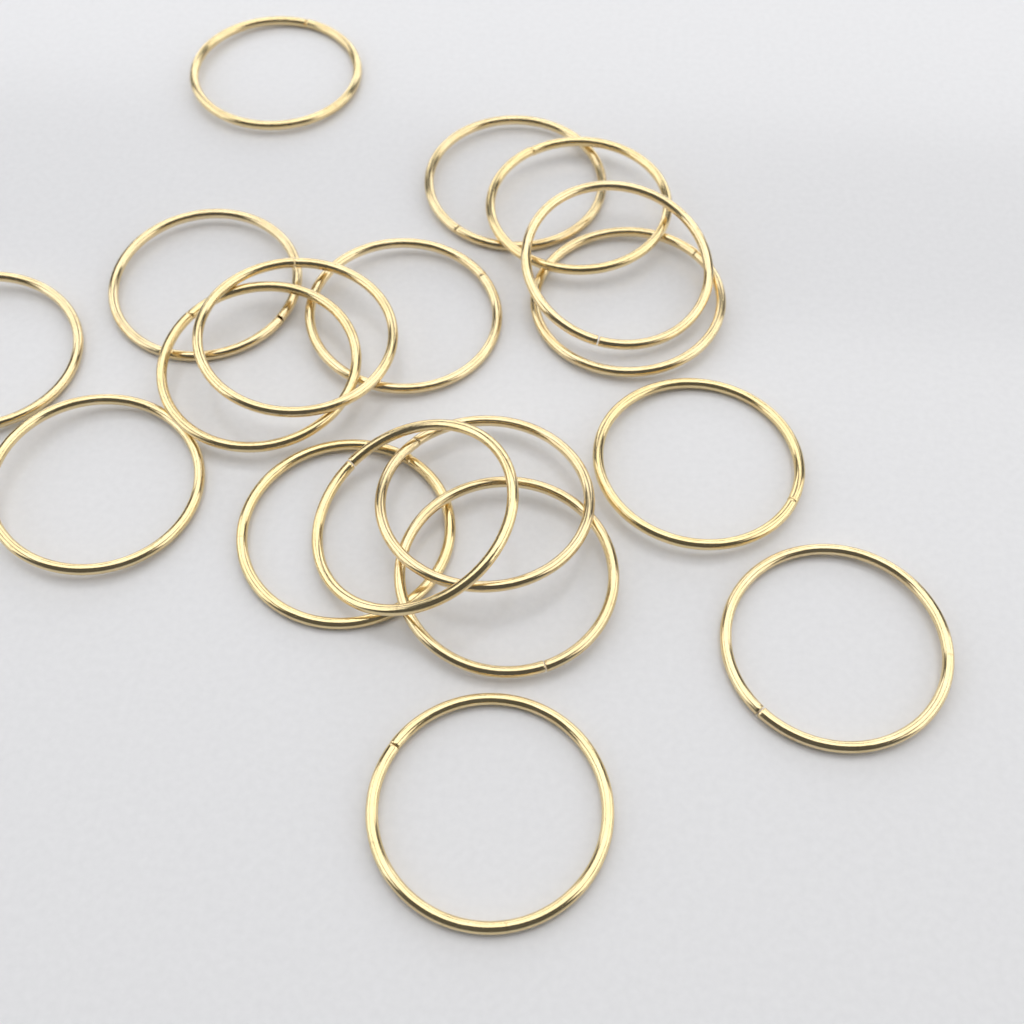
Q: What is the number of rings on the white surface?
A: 18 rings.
